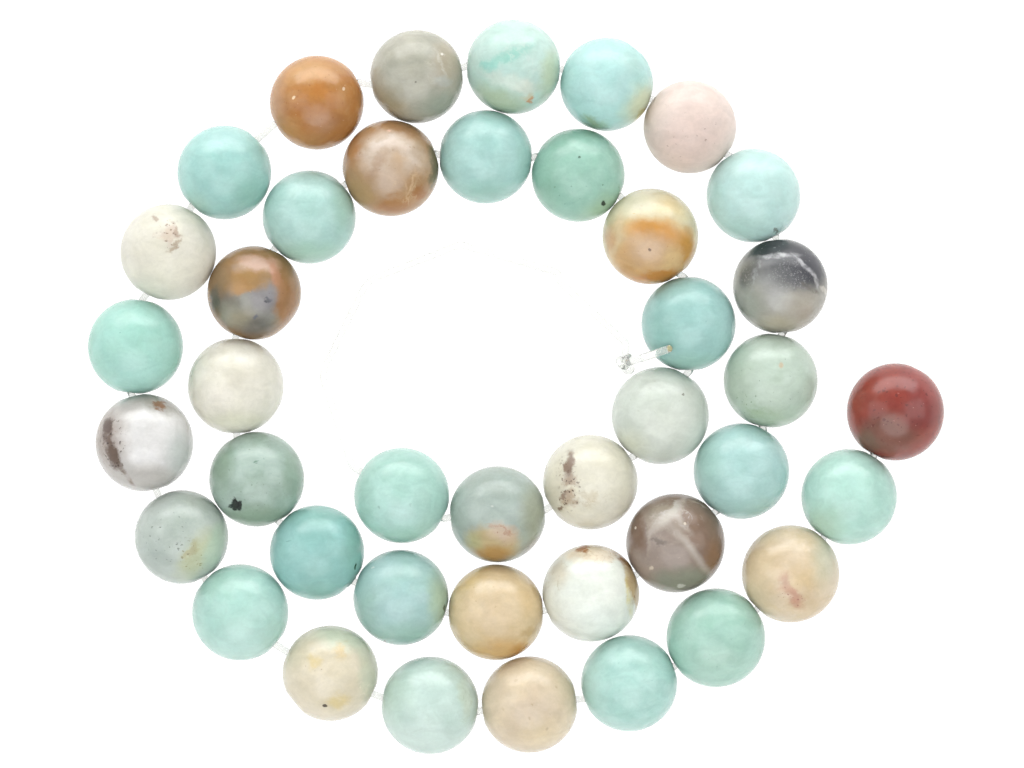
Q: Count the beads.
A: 41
